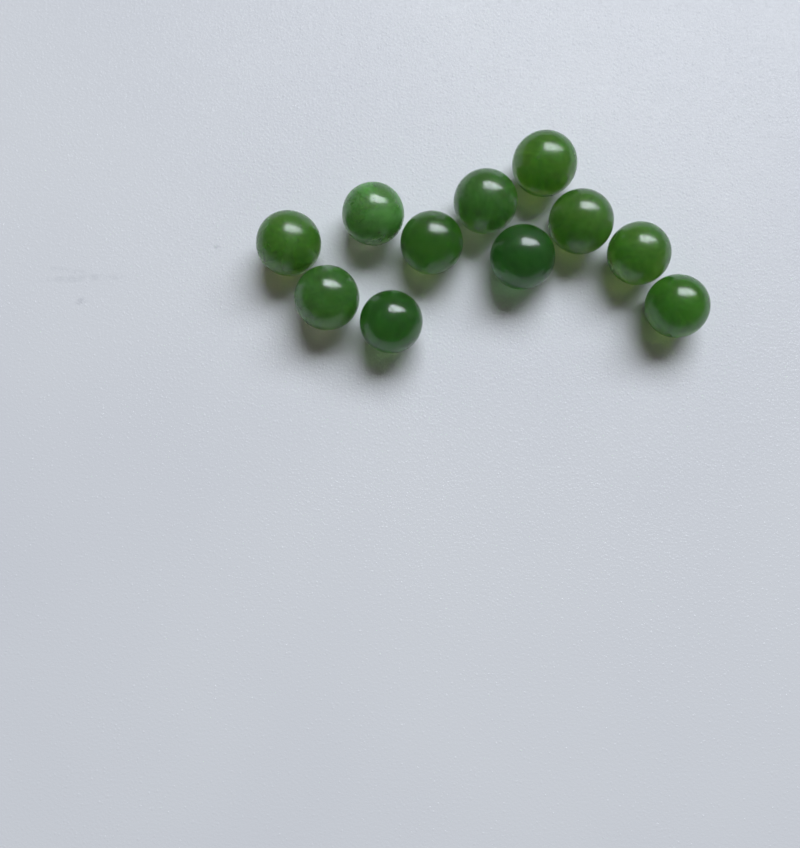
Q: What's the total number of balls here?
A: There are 11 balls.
